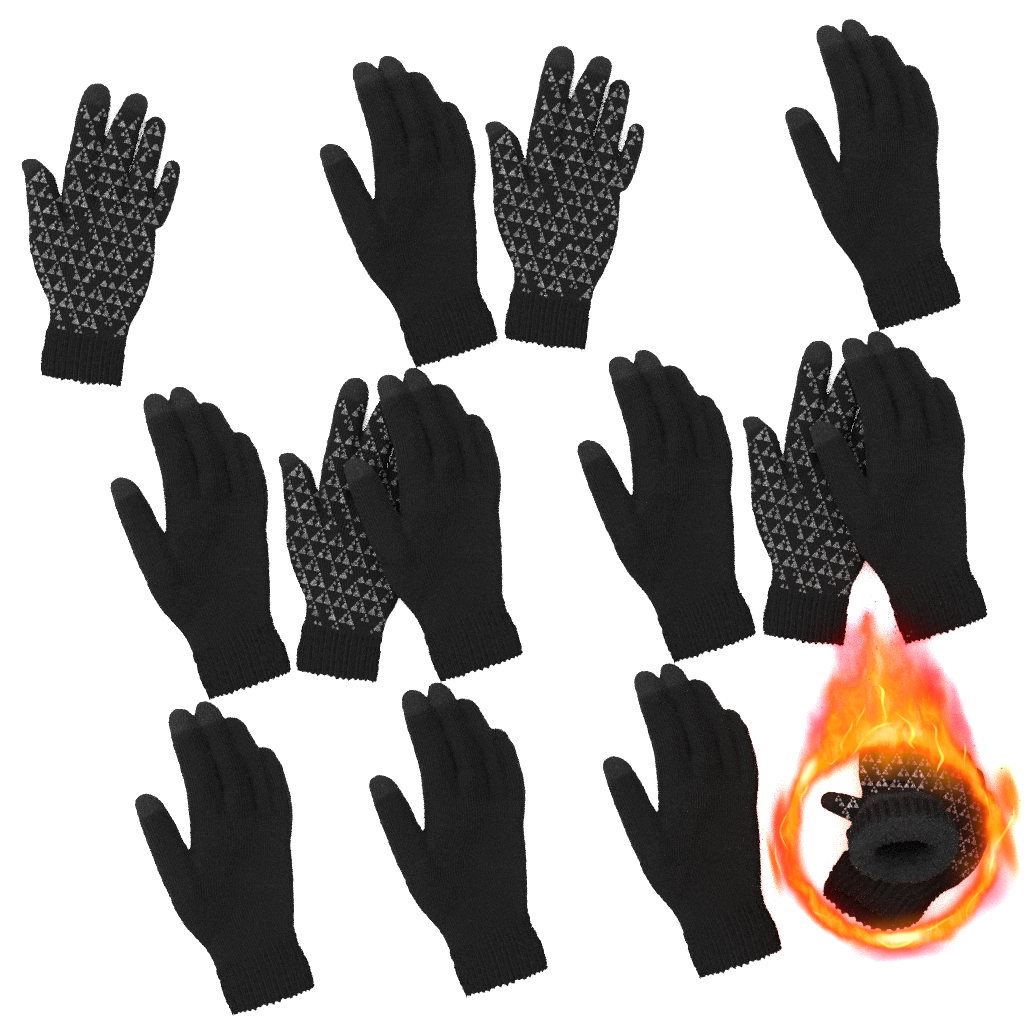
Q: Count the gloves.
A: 15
